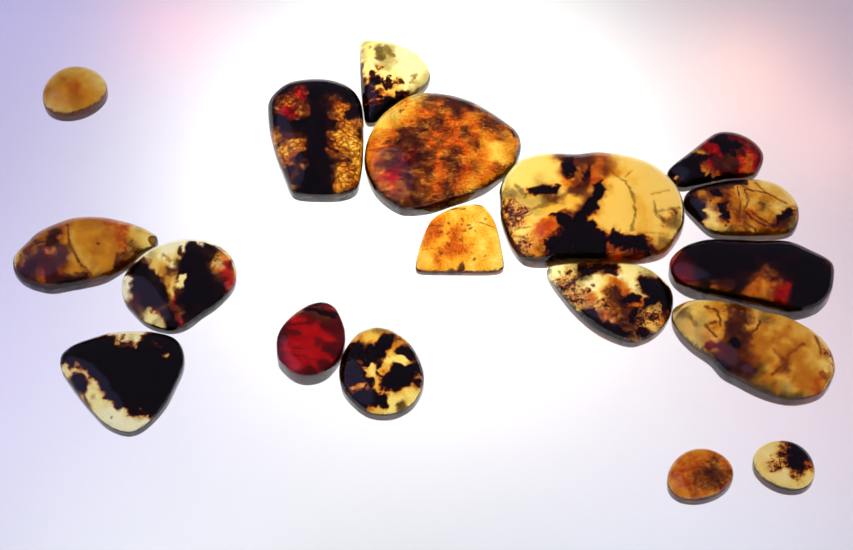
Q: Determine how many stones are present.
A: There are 18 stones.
